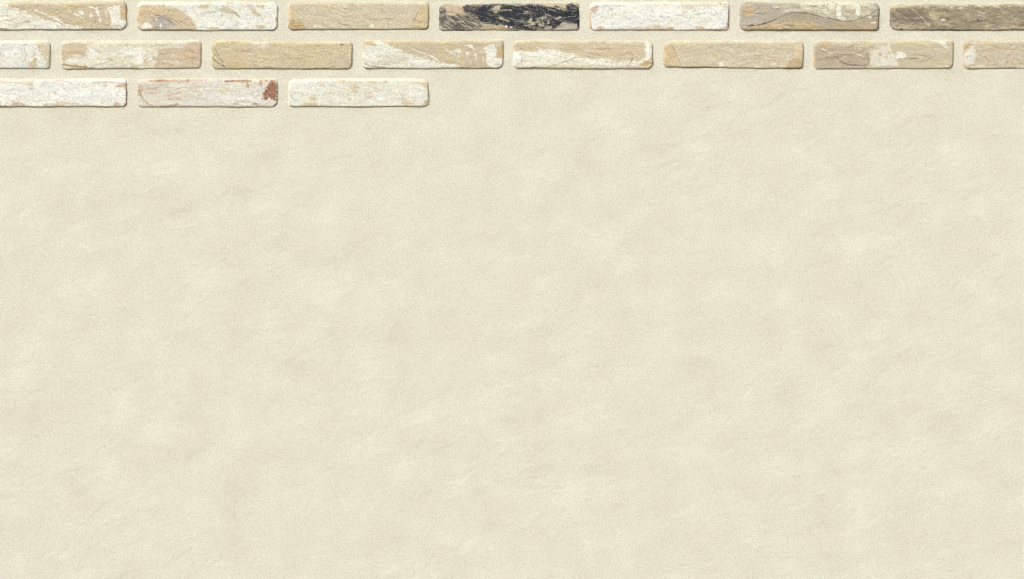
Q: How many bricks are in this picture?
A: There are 18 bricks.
